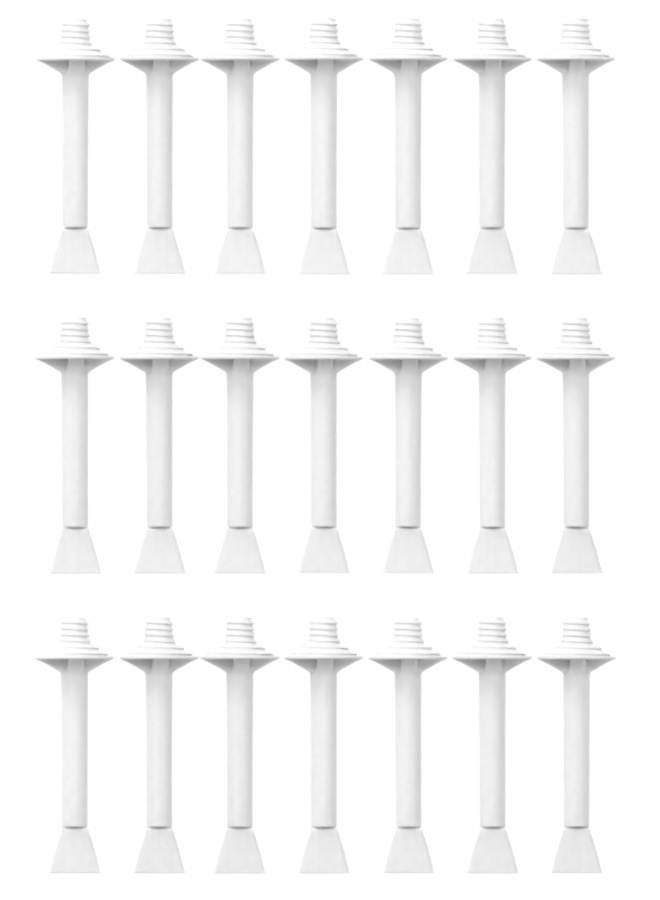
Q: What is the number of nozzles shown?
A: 21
